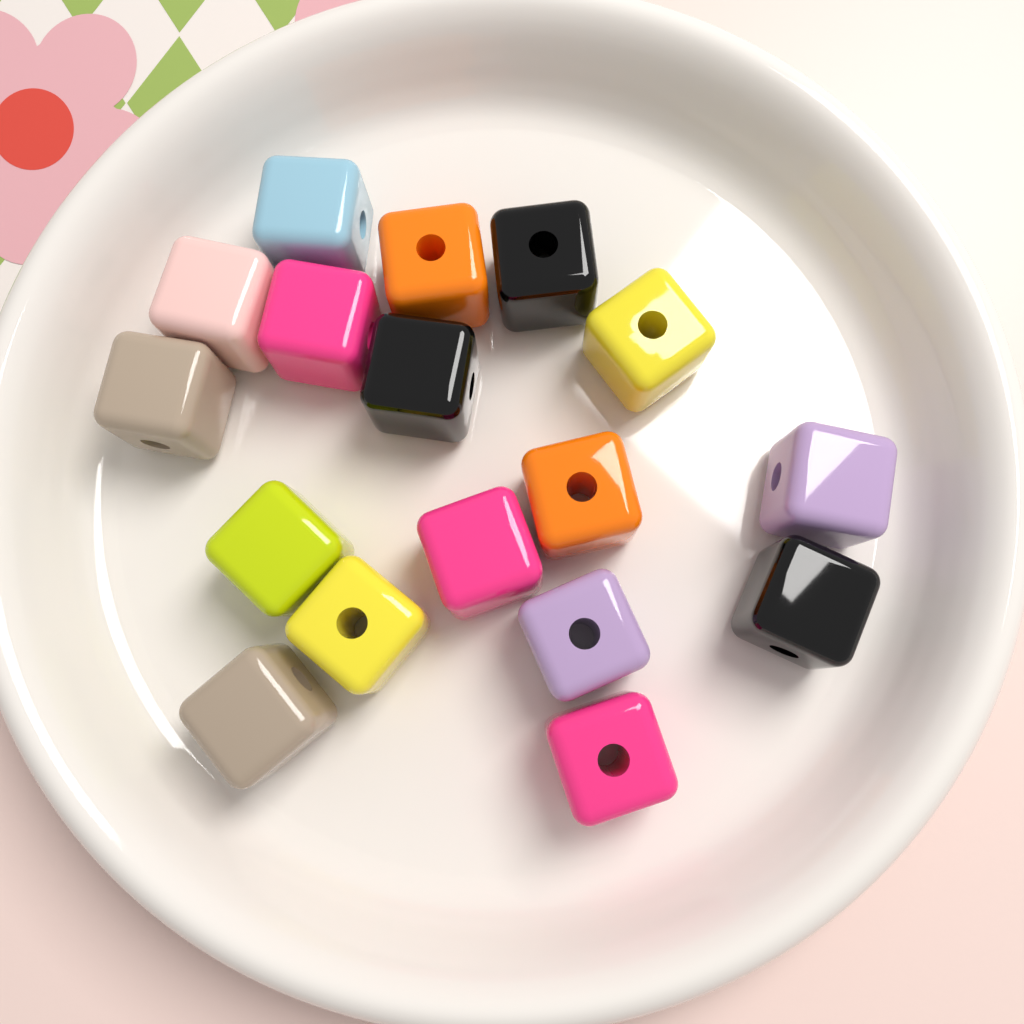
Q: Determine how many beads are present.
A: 17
